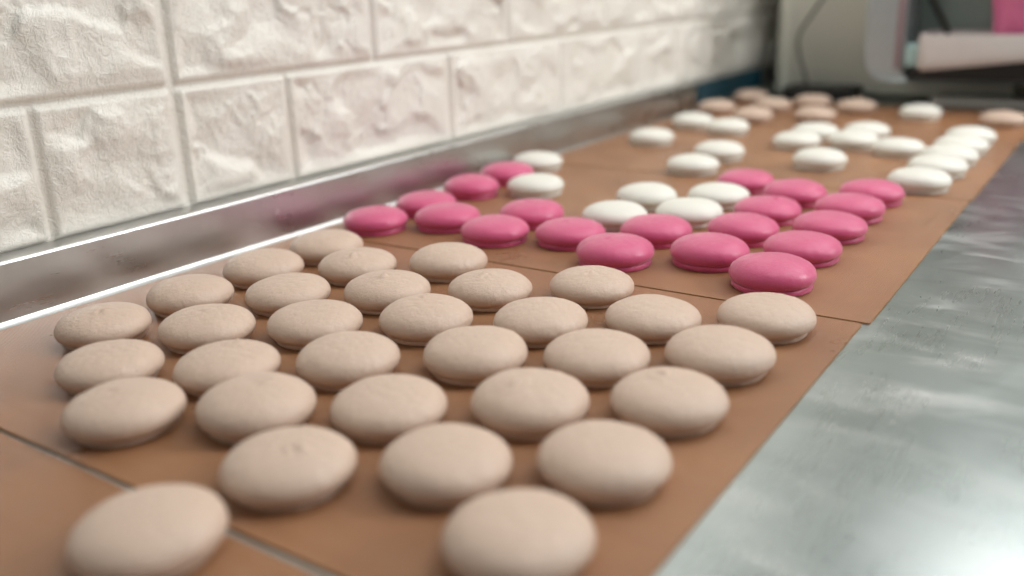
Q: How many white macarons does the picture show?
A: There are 23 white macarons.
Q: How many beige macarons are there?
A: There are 40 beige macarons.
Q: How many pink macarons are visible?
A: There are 20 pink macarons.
